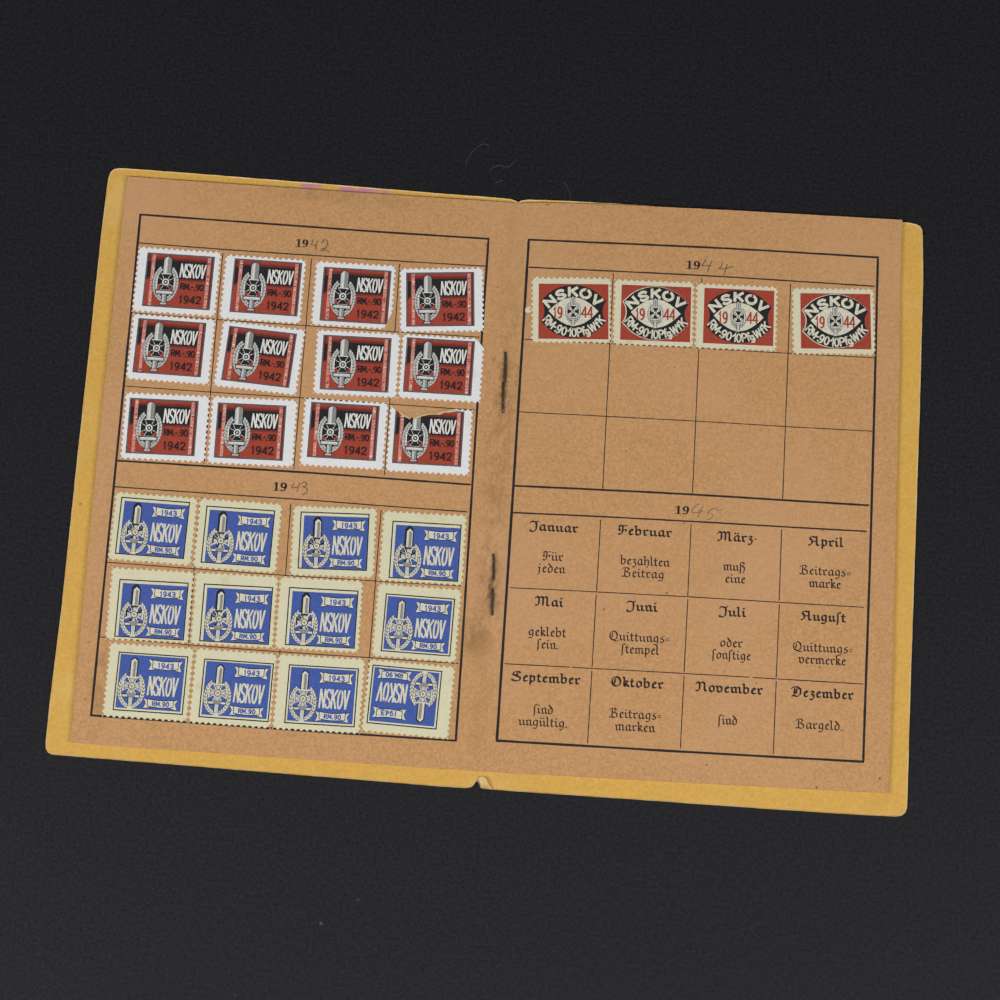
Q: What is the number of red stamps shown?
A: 16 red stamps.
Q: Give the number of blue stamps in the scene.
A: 12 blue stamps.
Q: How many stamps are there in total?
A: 28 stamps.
